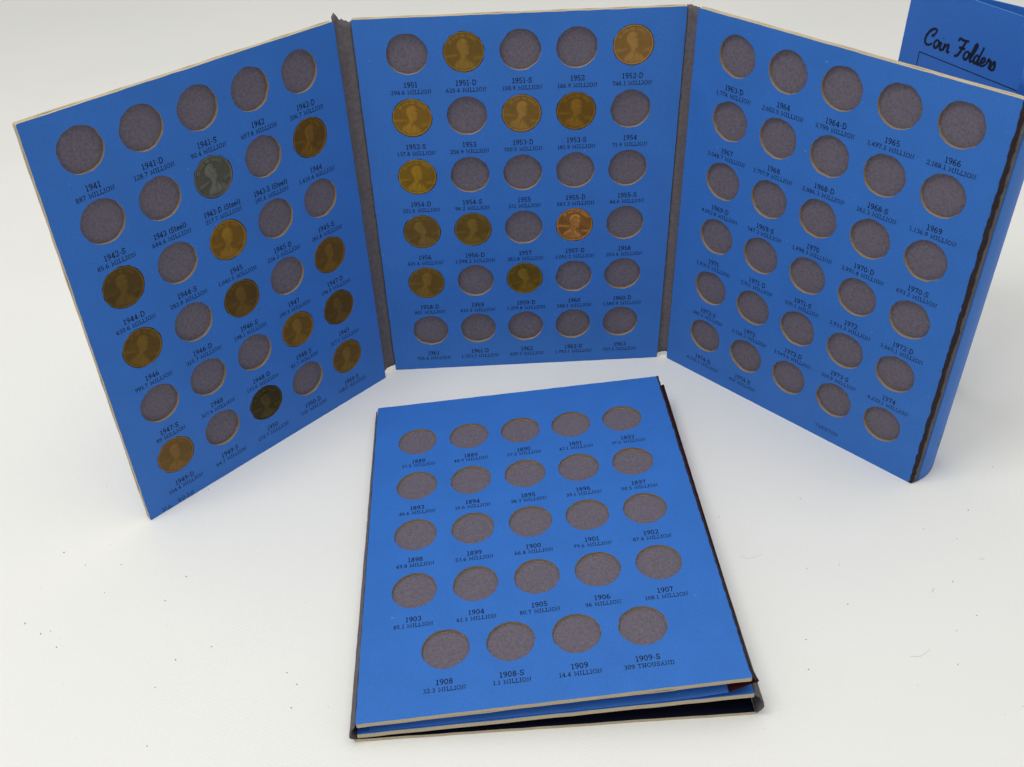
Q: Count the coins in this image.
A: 23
